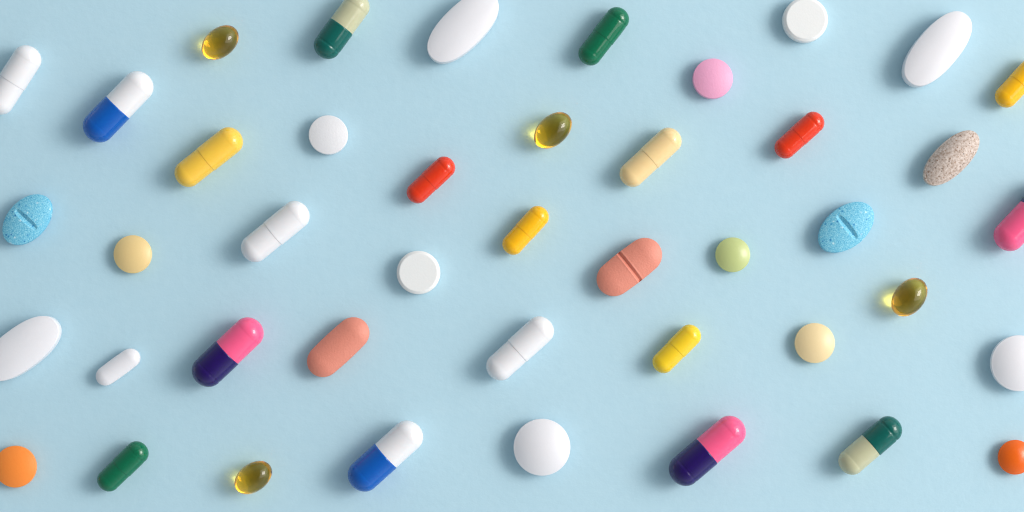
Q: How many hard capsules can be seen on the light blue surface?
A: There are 19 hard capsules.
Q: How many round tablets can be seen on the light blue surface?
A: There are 11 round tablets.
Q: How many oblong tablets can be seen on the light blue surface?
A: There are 9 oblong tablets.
